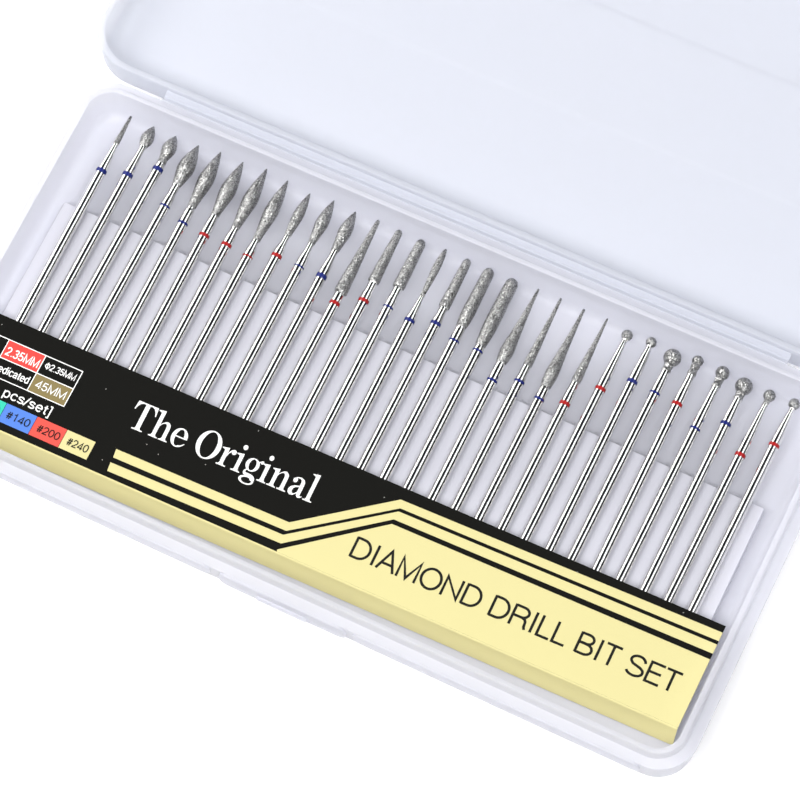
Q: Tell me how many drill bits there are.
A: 30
